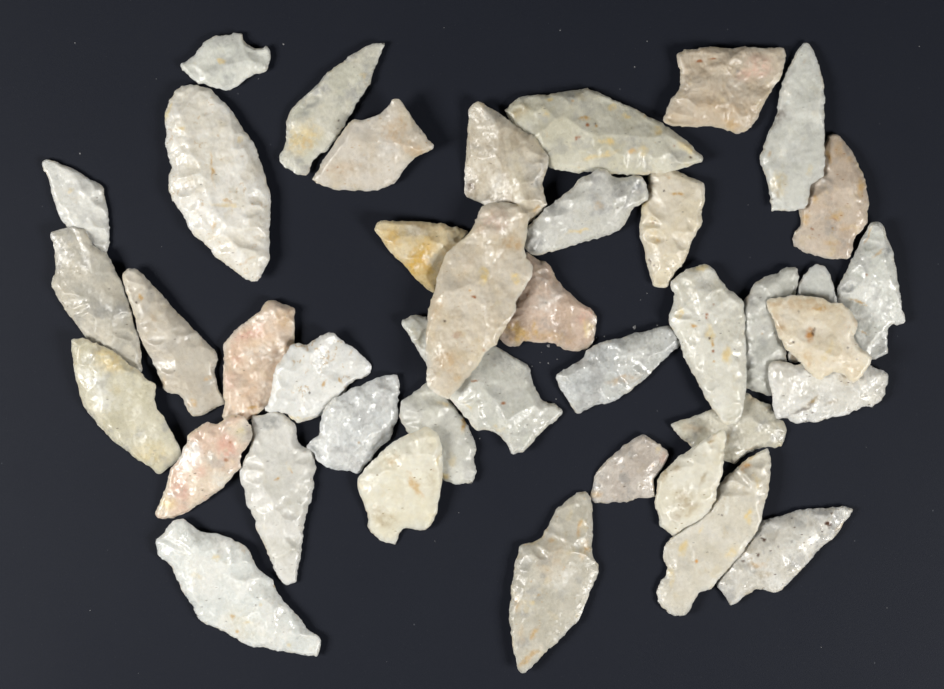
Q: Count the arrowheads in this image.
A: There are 40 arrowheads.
